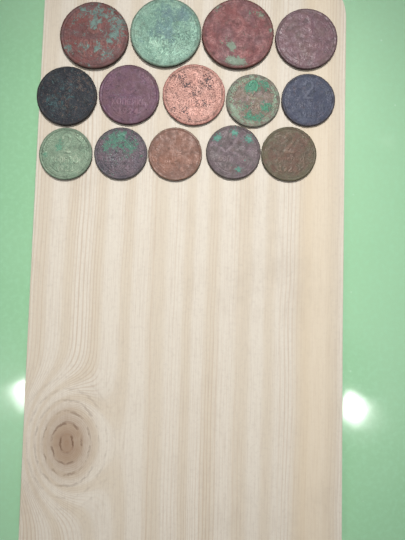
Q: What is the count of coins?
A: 14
